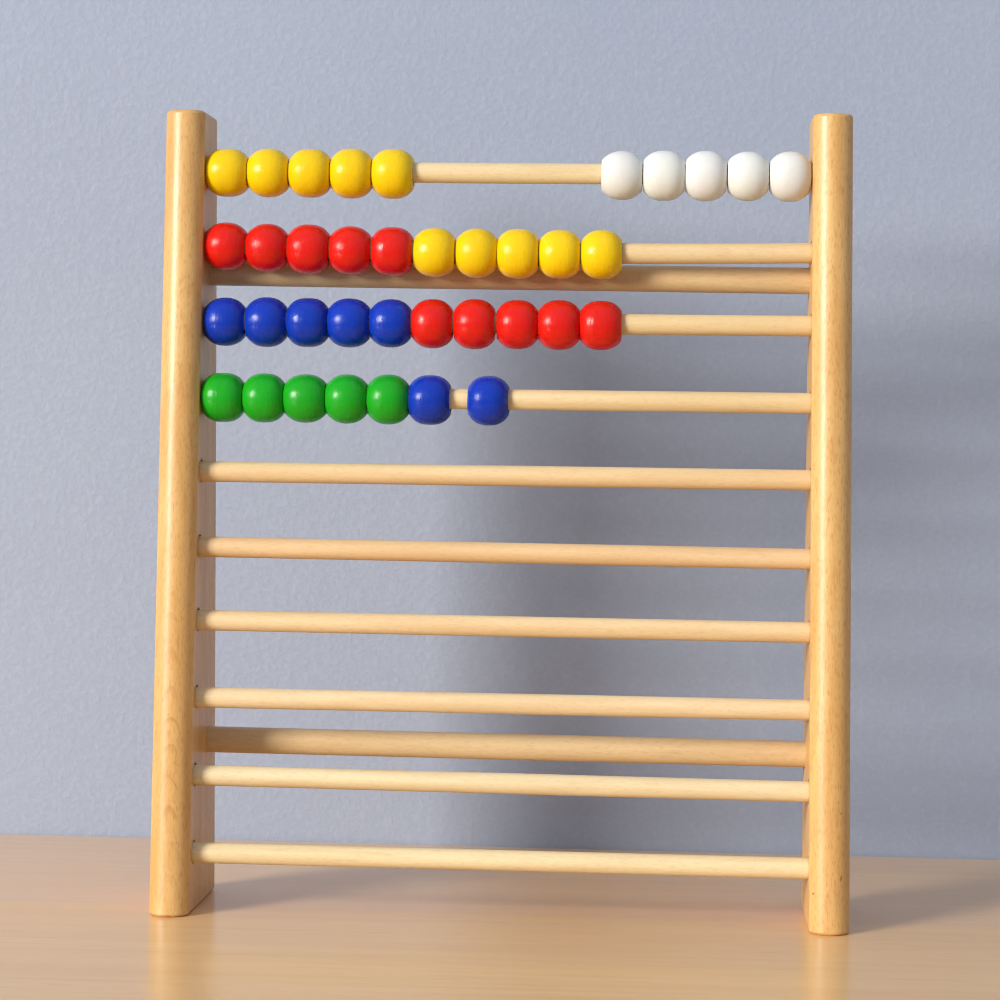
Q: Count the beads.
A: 37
